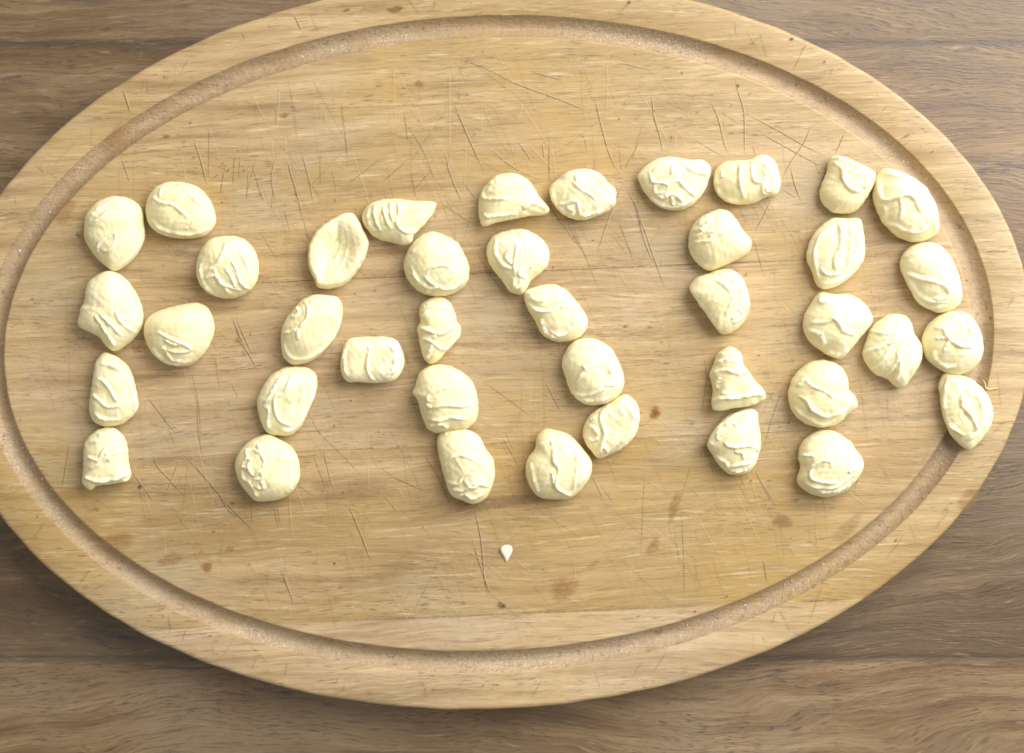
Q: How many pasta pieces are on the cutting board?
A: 40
